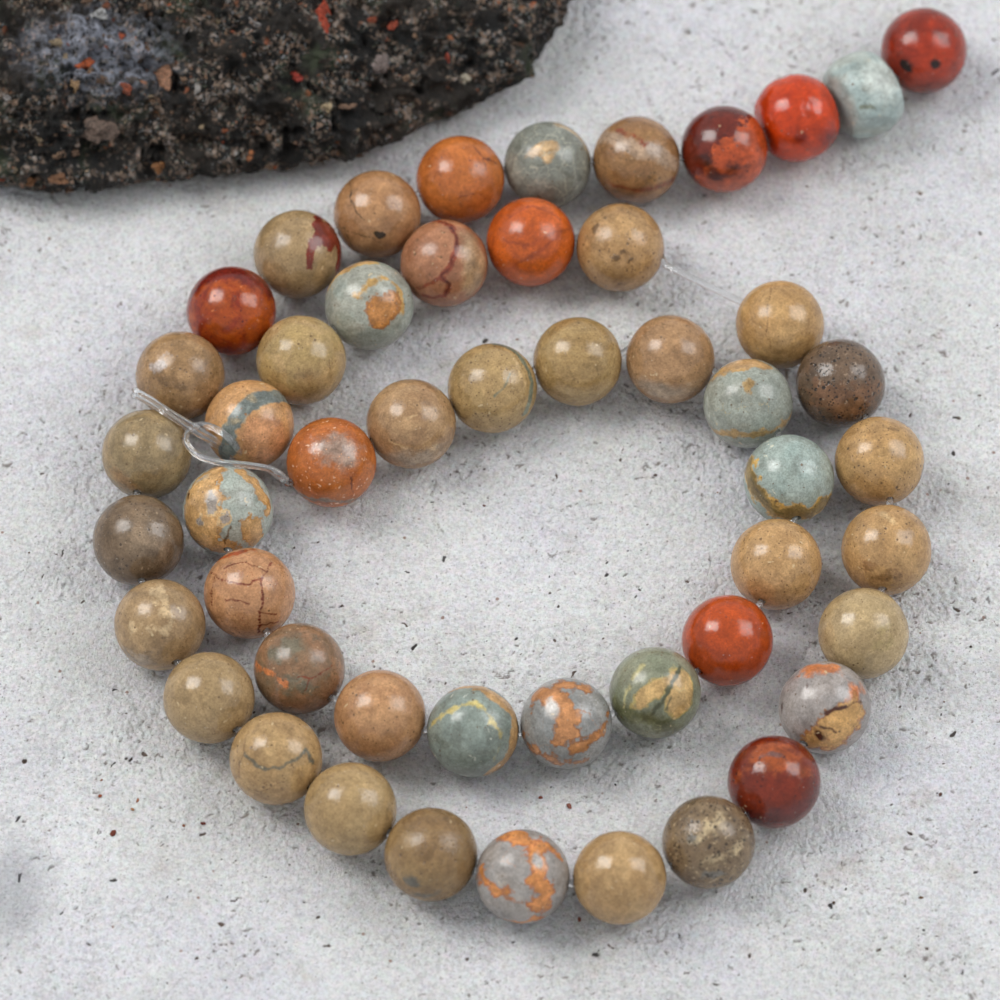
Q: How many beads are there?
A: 50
